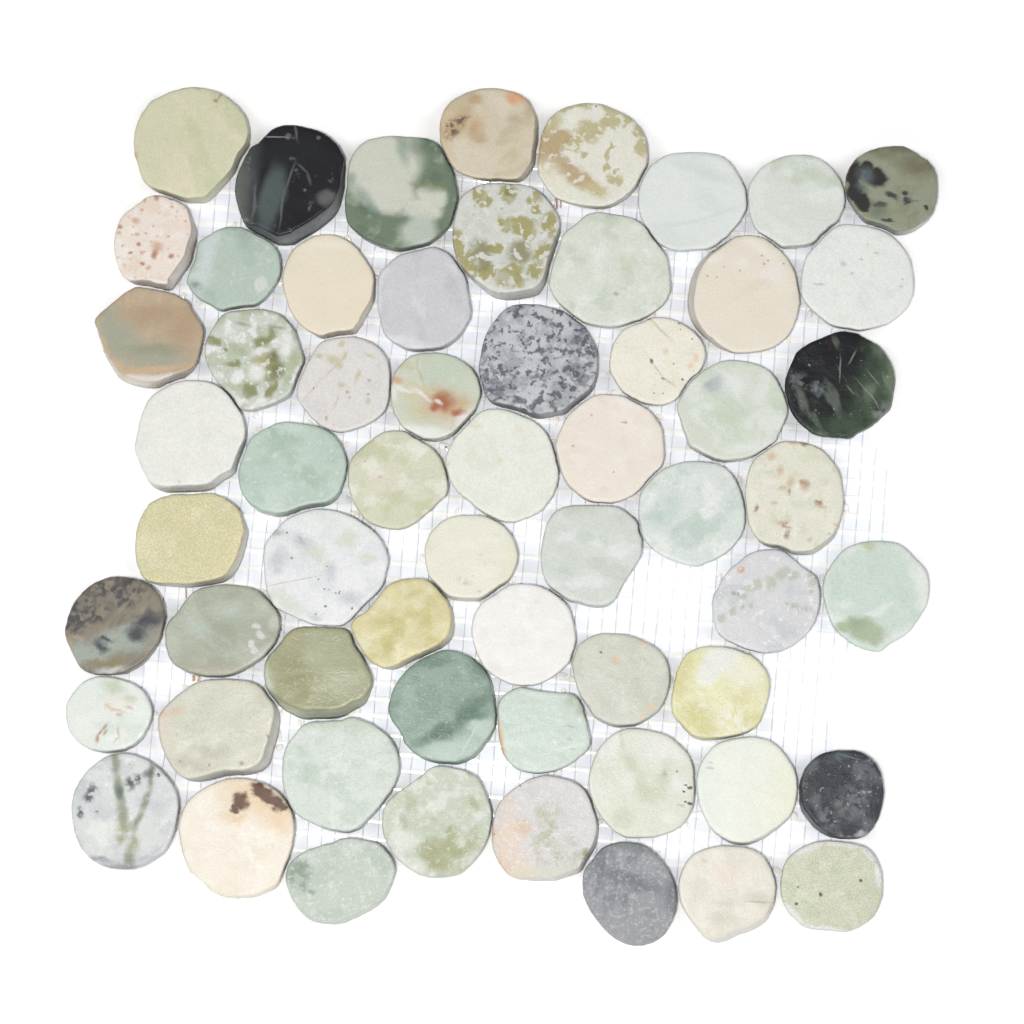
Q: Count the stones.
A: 60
